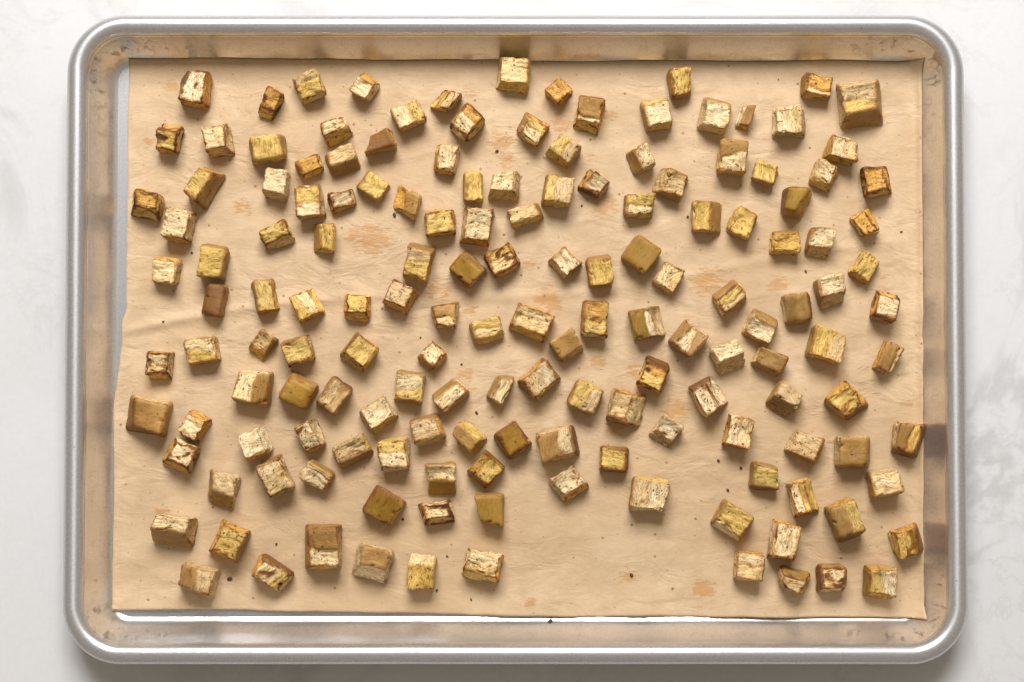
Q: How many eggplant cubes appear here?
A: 155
